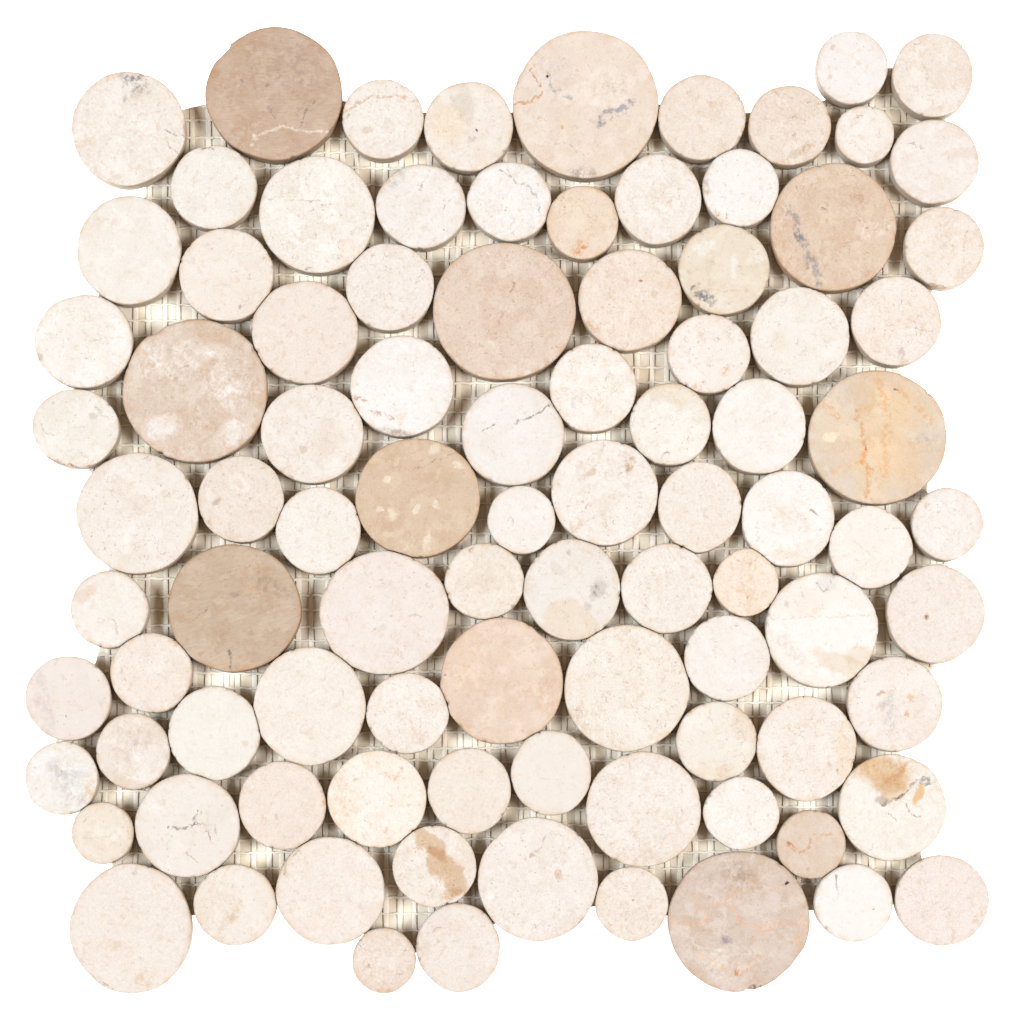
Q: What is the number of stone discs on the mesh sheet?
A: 93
